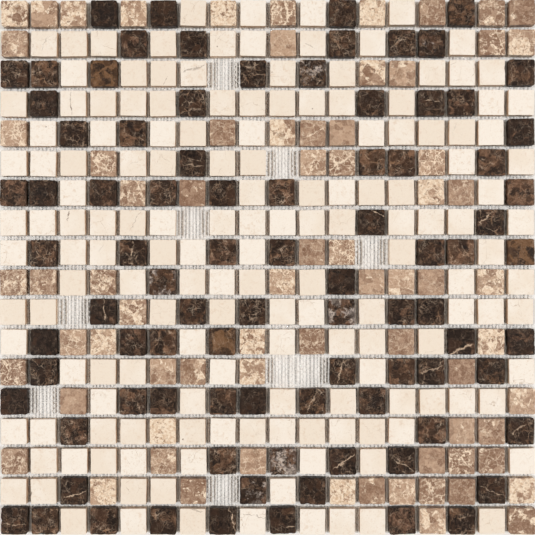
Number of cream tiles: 155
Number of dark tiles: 88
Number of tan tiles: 72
